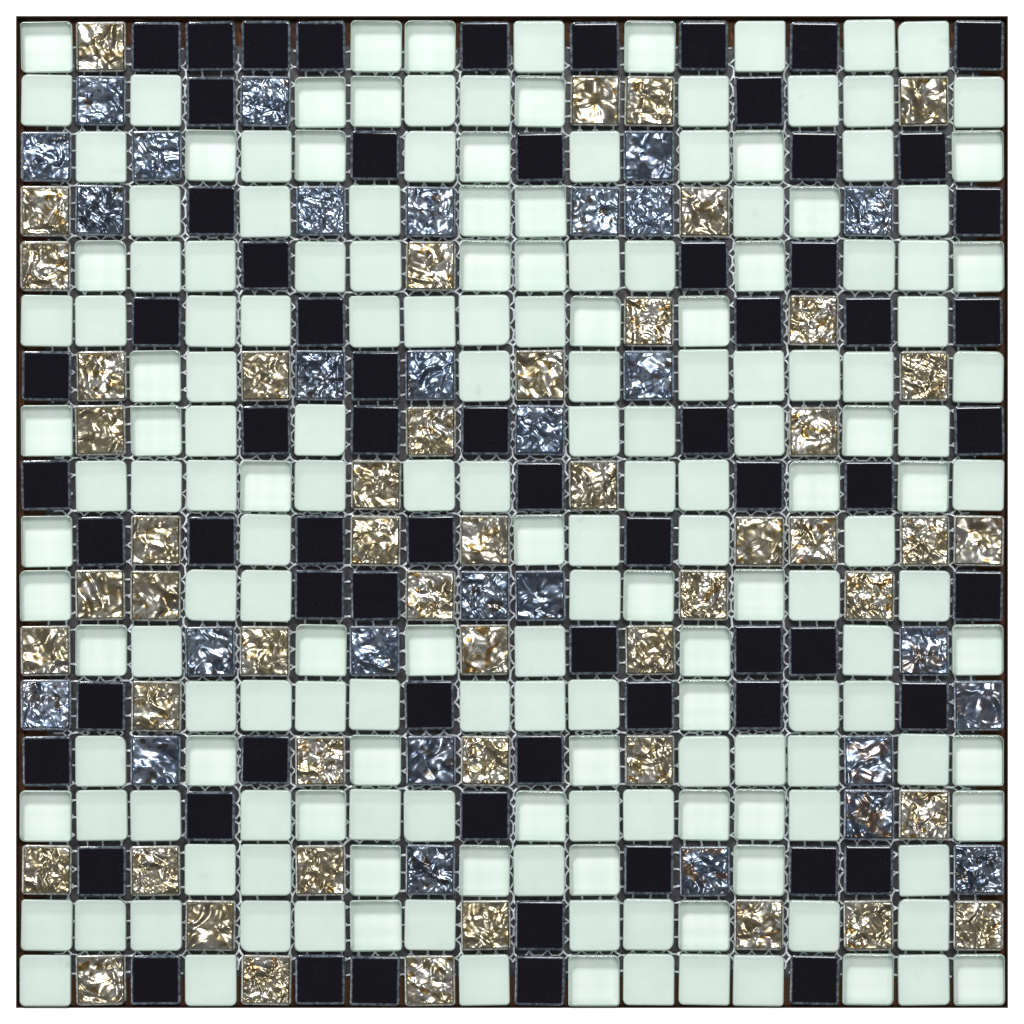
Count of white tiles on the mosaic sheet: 177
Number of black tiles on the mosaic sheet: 67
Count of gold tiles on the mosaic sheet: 51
